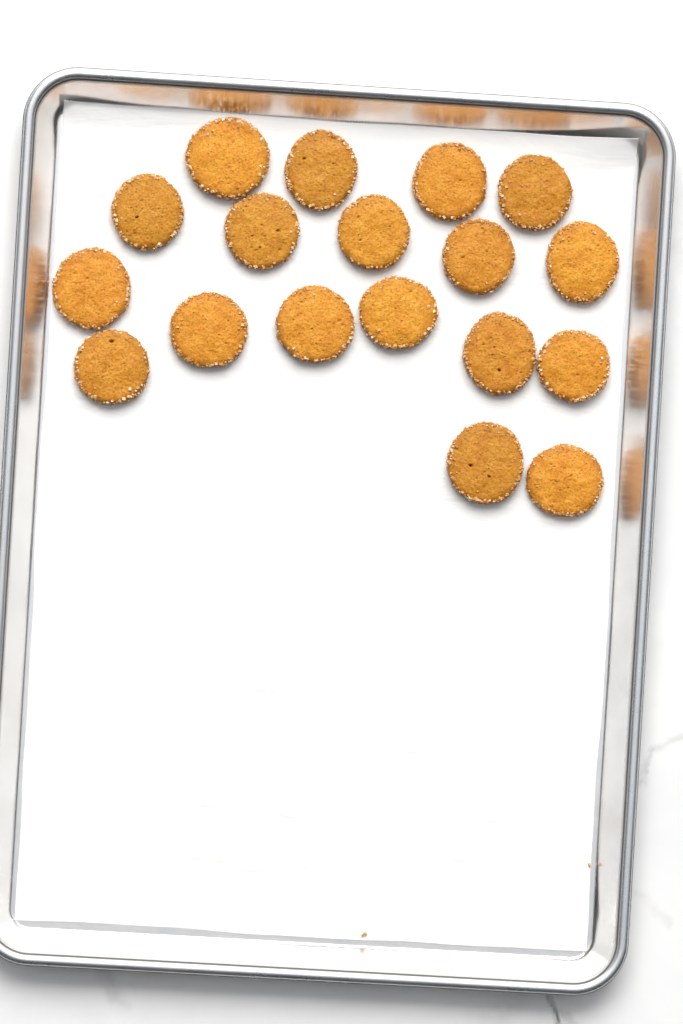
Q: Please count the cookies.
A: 18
